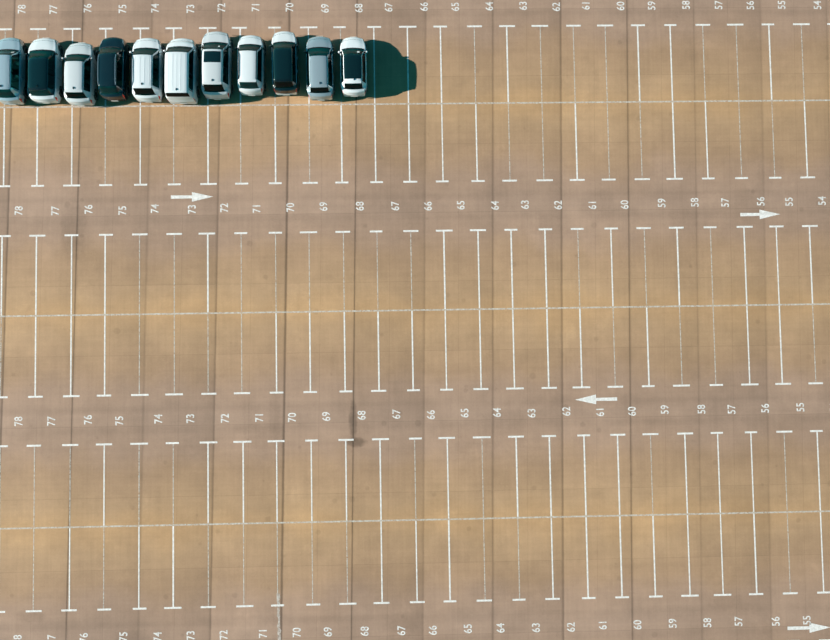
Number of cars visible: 11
